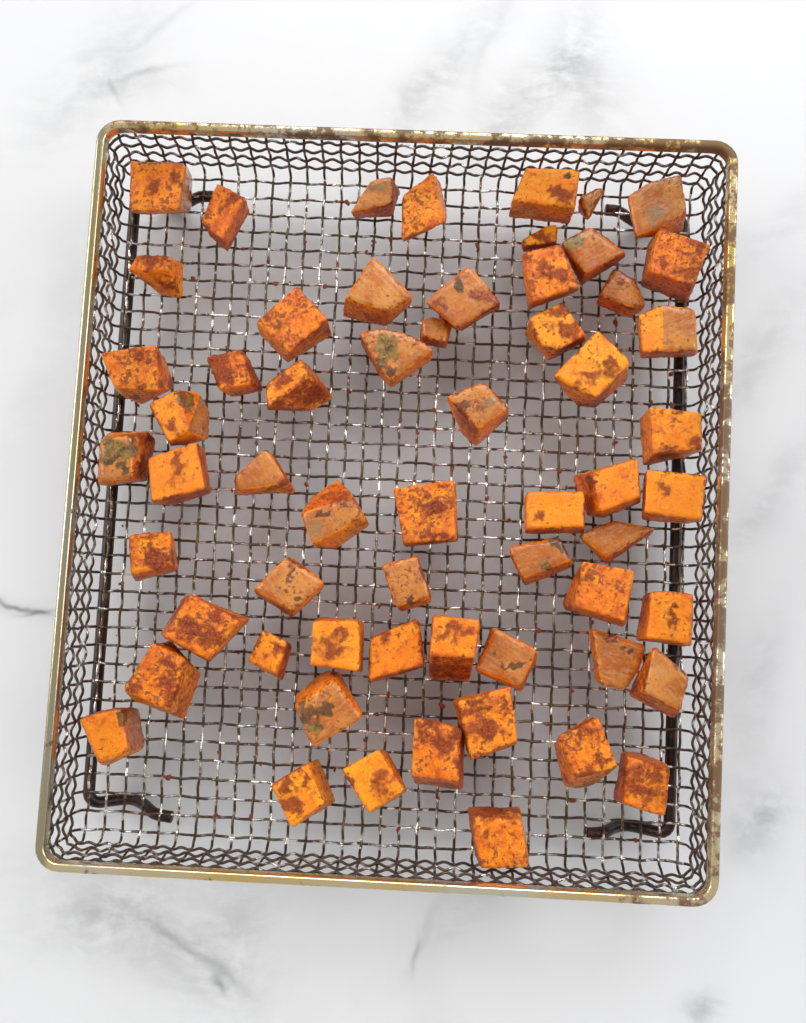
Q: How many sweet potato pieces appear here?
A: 60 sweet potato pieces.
